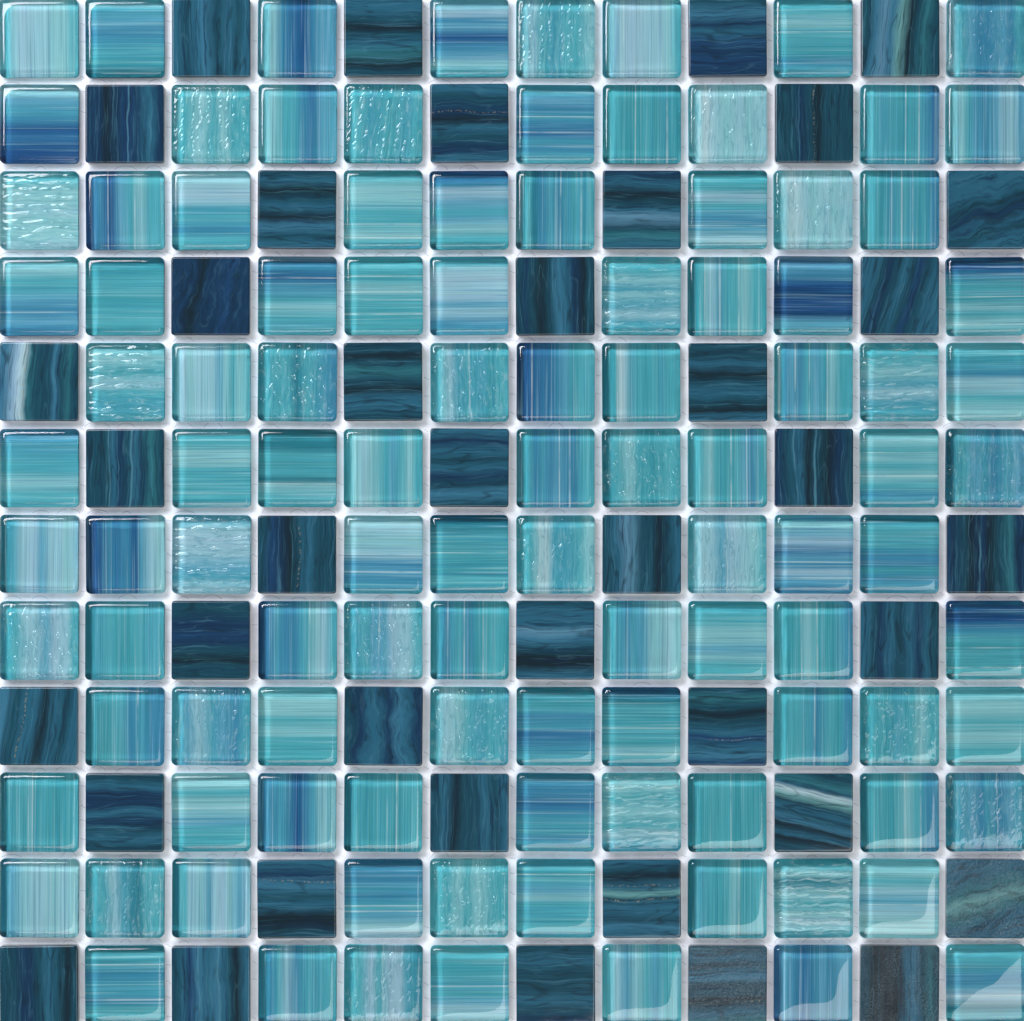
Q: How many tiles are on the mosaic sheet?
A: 144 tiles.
